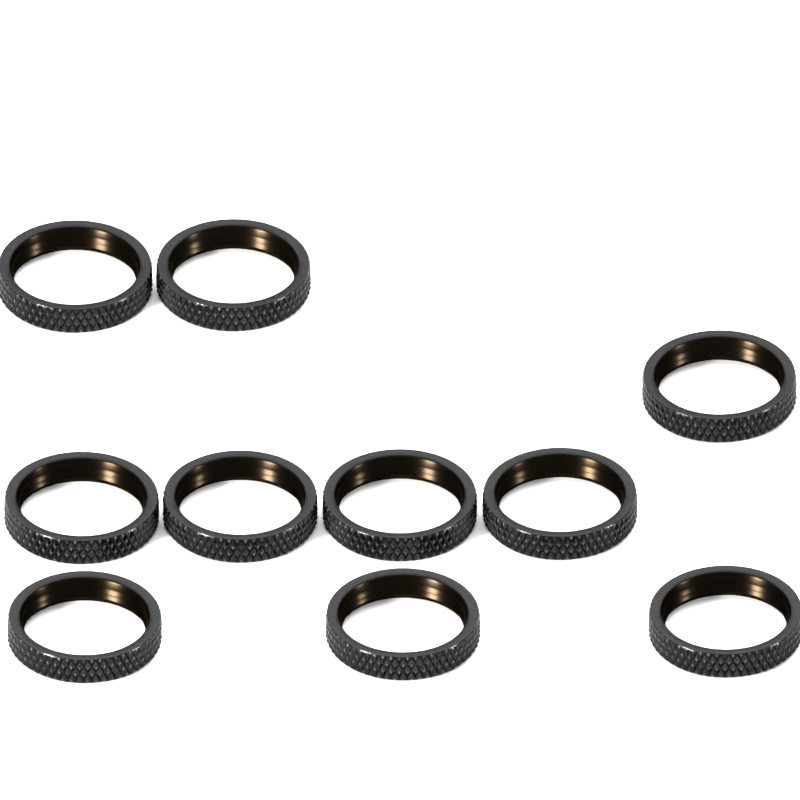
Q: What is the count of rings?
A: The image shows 10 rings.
